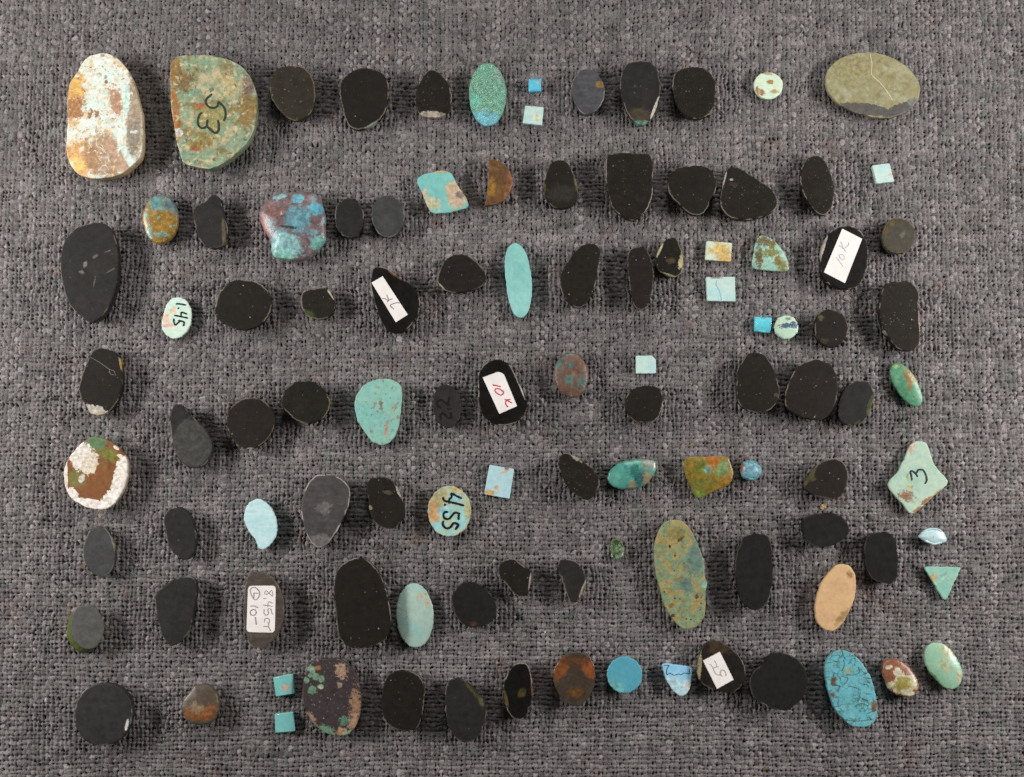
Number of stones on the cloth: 105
